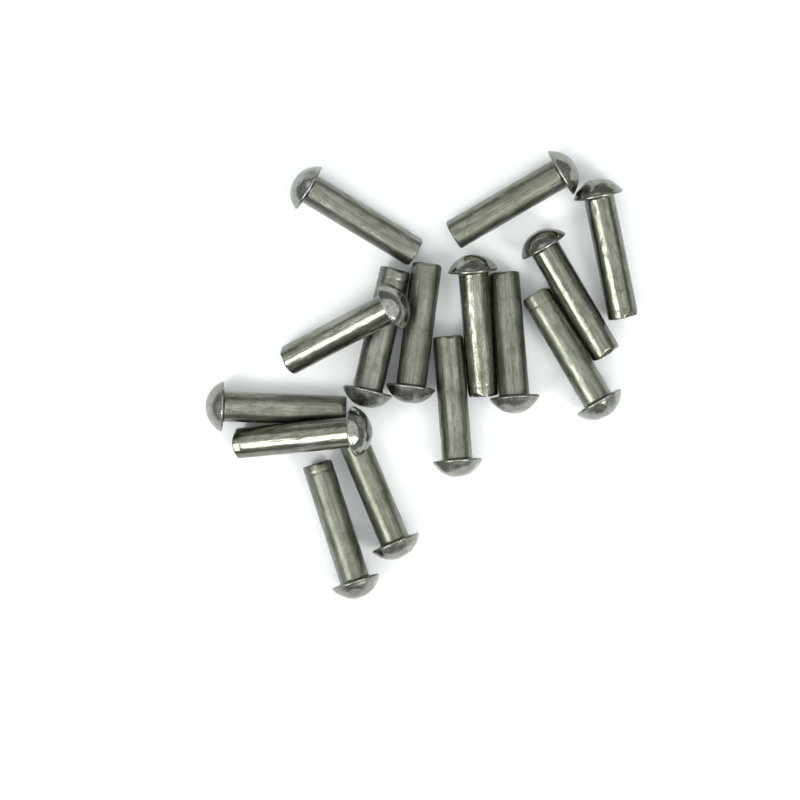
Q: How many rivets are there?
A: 15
